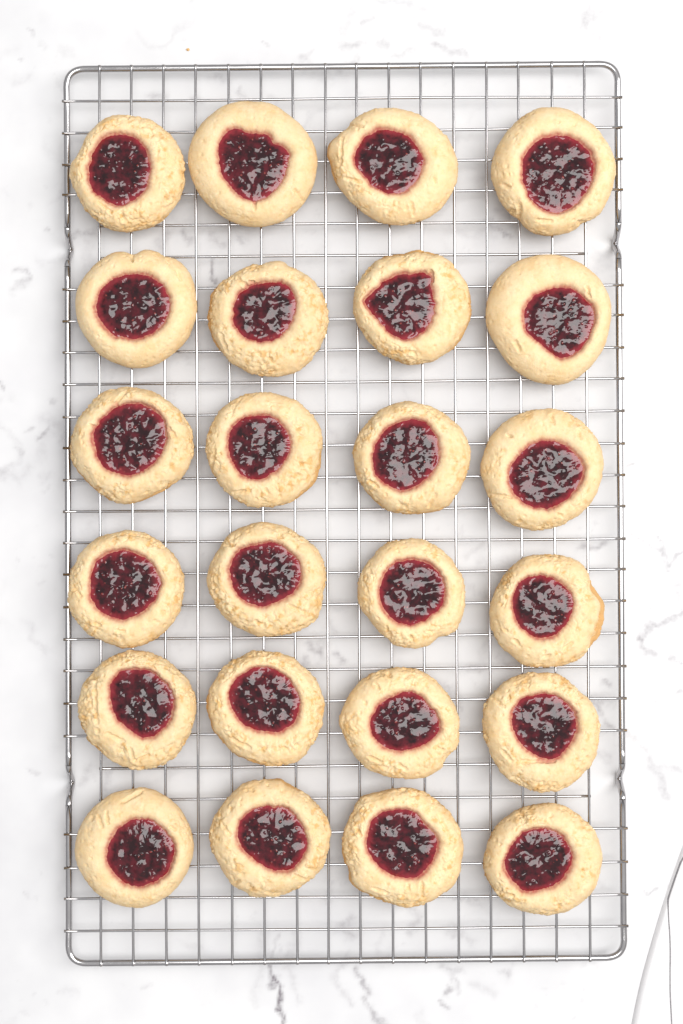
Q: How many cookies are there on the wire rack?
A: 24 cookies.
